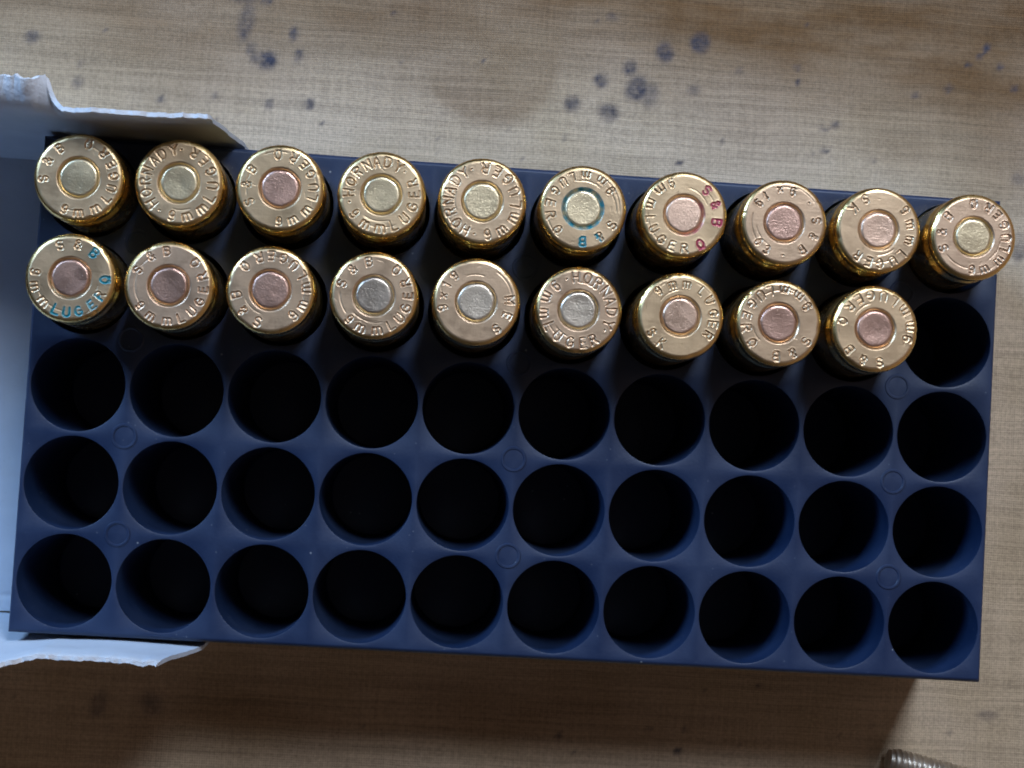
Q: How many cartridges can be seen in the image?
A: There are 19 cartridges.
